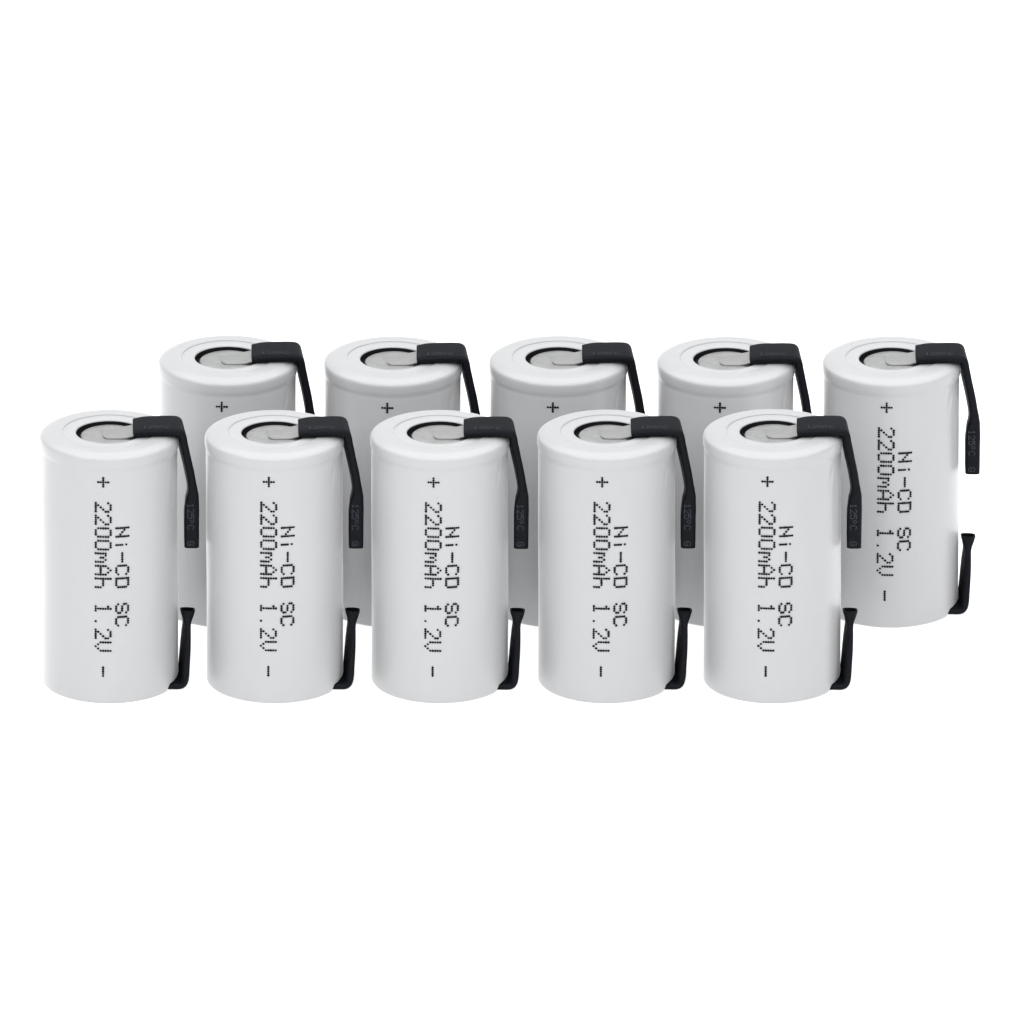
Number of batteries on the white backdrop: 10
